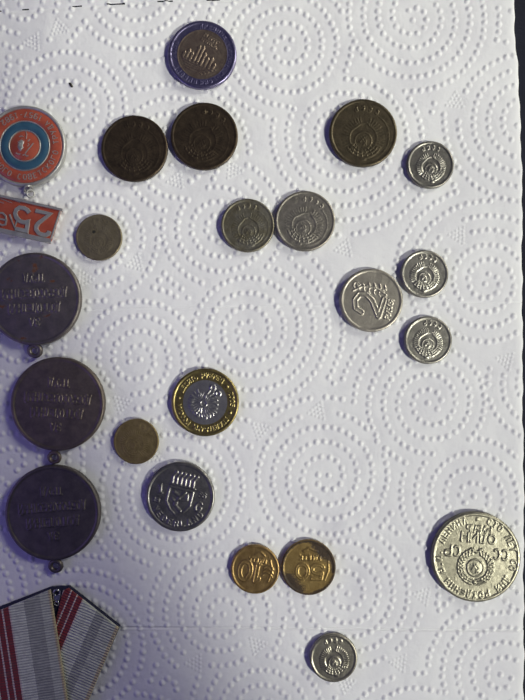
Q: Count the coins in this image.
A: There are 18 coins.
